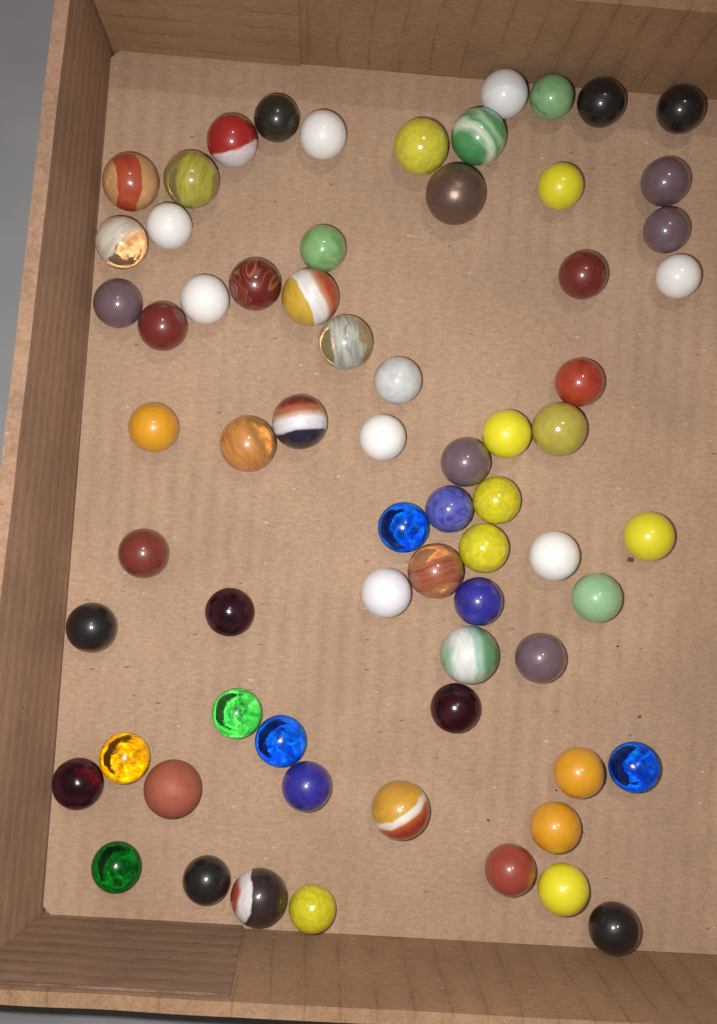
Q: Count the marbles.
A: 68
